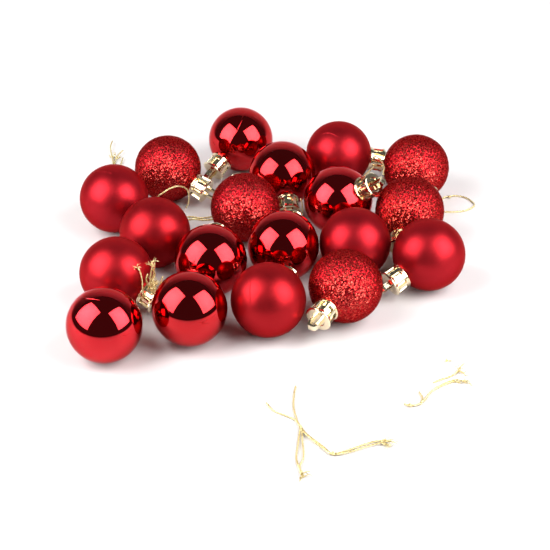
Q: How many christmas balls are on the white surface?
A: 19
